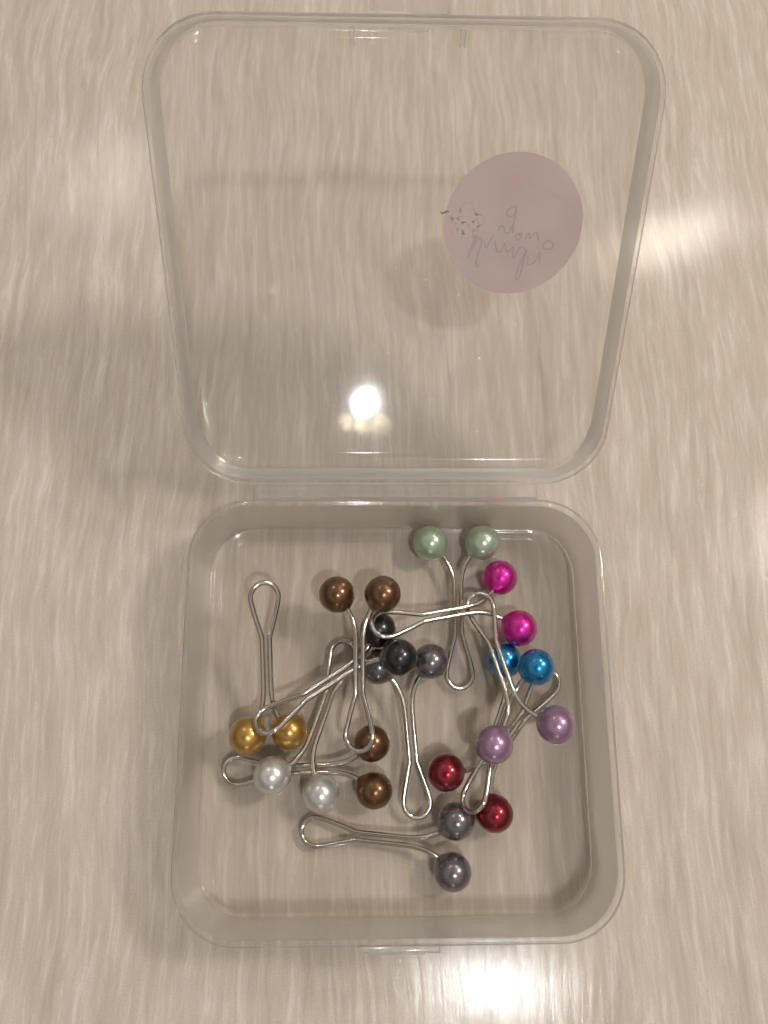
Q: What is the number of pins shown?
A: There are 12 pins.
